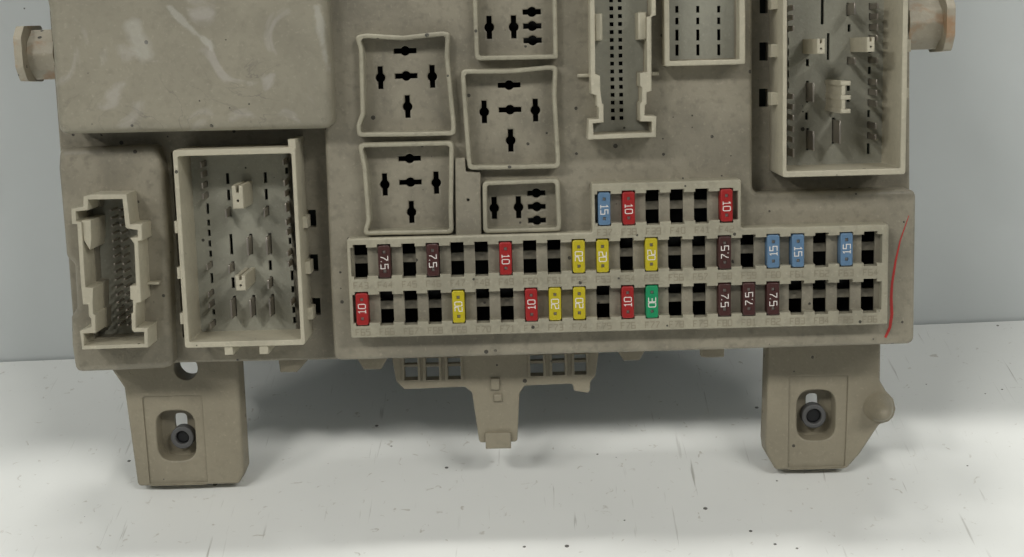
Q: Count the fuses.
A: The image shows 23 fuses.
